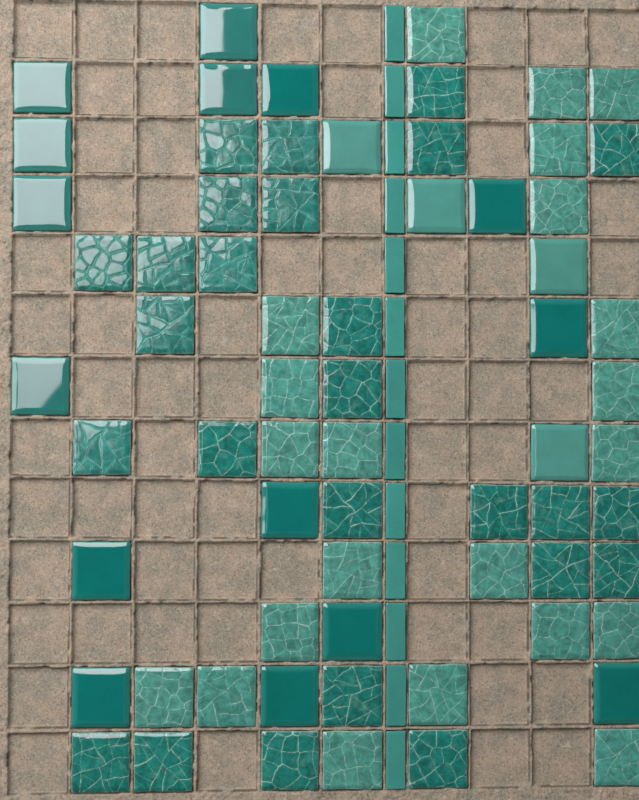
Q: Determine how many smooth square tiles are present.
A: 19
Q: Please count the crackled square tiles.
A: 48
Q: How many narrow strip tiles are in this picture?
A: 13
